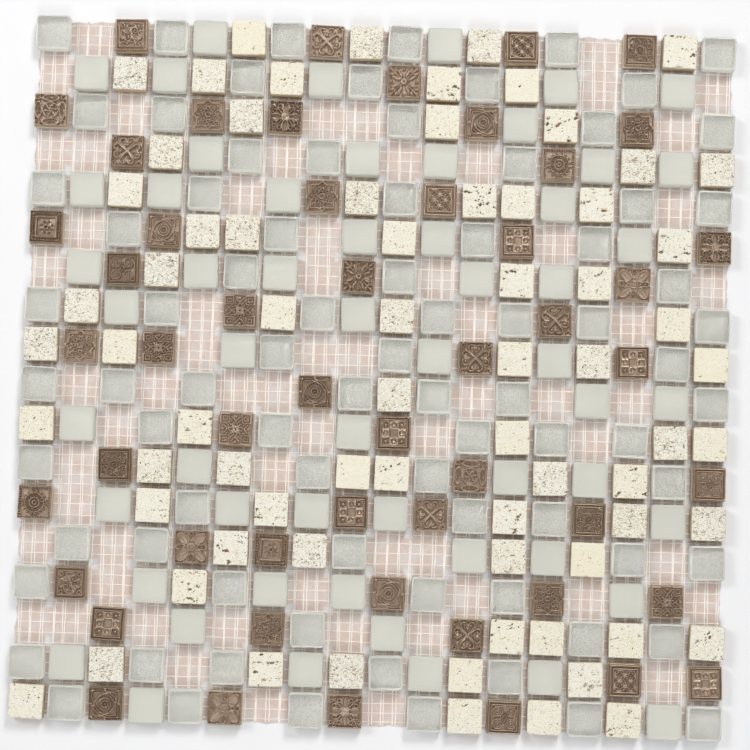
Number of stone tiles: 71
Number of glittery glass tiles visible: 82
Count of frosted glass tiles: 56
